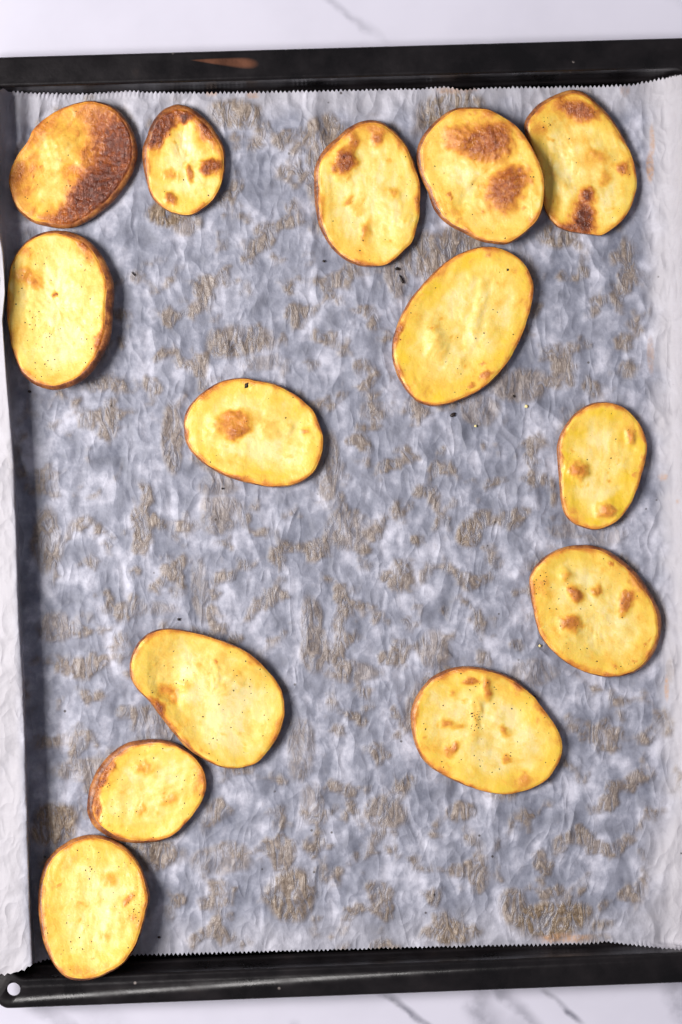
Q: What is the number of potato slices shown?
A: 14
